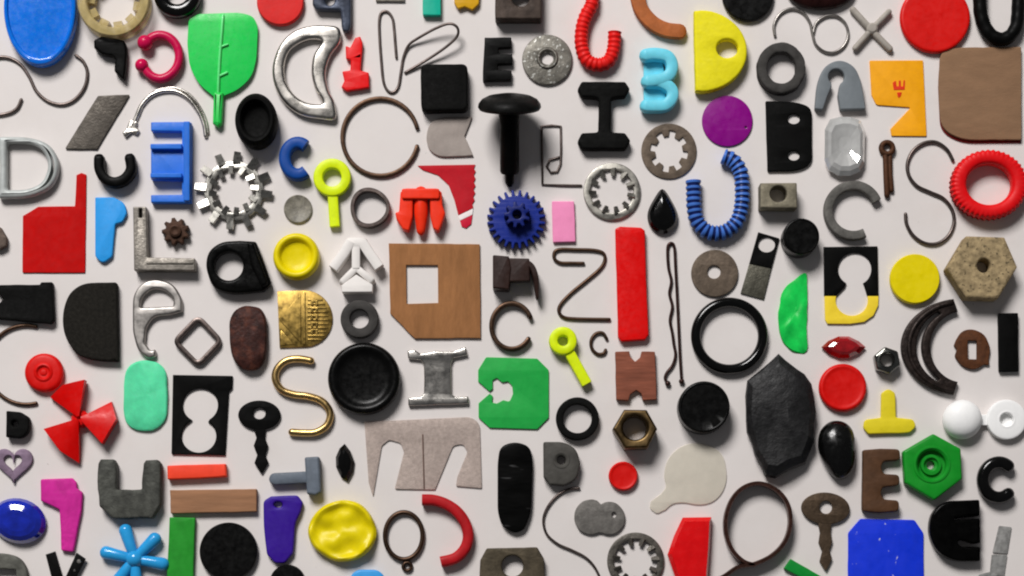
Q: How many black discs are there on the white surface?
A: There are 6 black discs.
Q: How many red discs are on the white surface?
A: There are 5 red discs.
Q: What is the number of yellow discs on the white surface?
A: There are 3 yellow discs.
